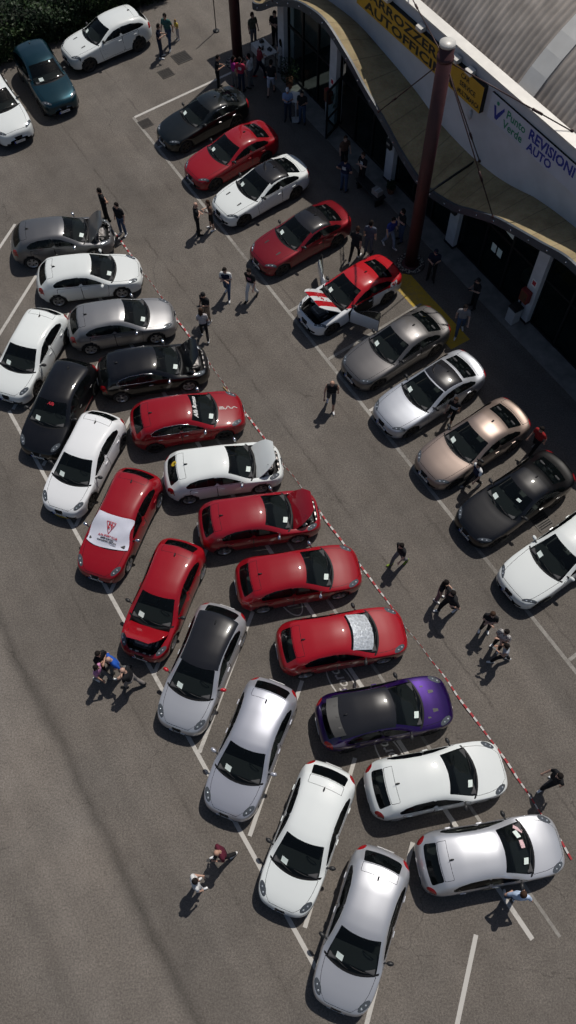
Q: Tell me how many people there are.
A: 50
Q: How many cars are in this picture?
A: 34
